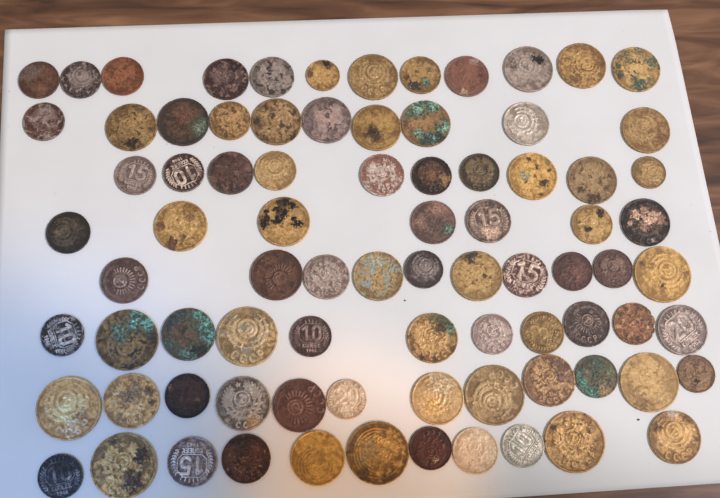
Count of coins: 83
